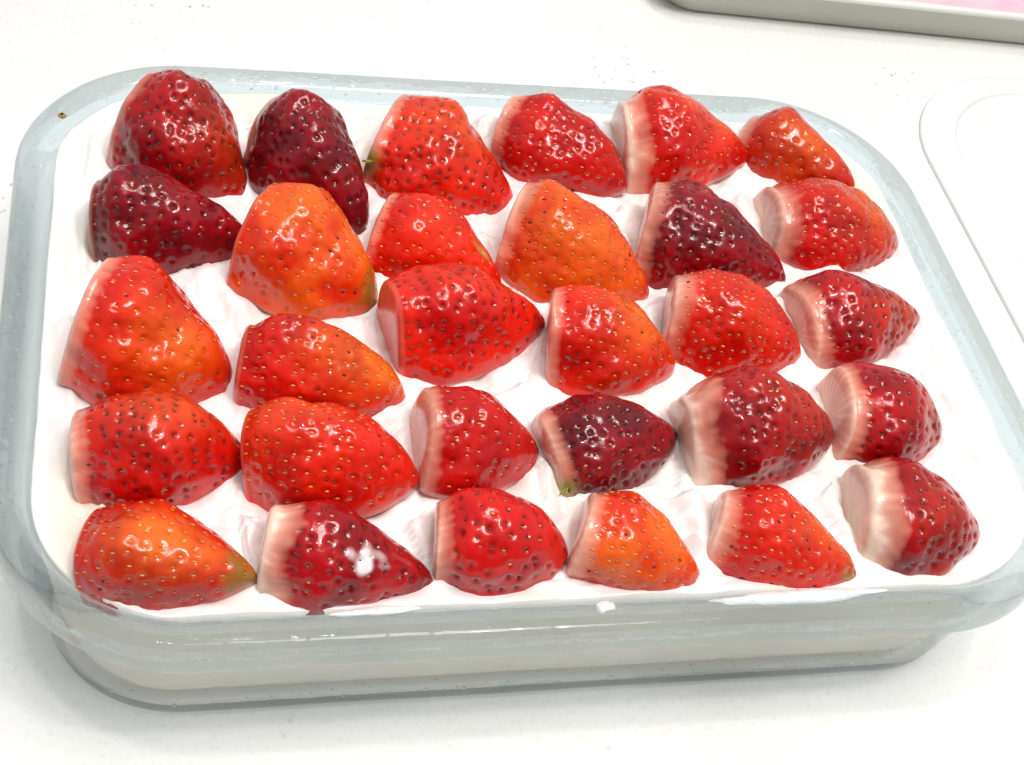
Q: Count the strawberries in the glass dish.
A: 30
